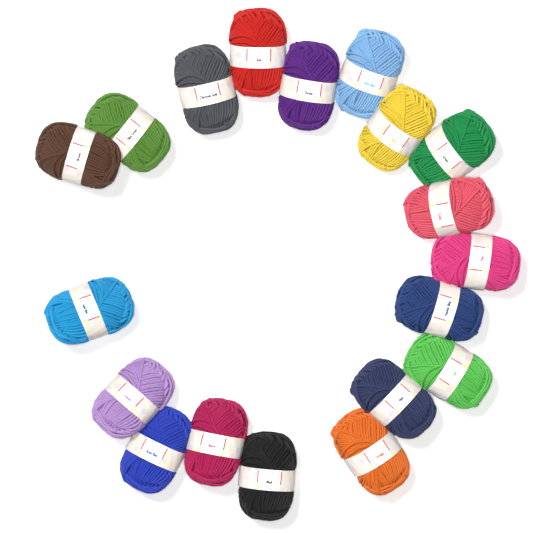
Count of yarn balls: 19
